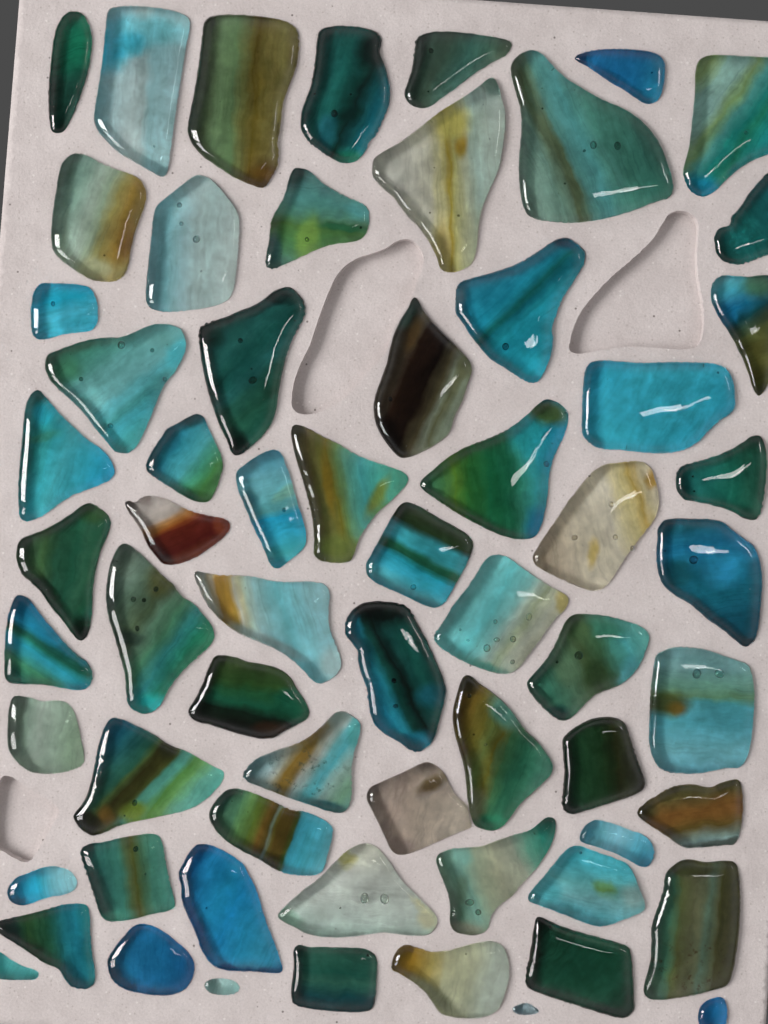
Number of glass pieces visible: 64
